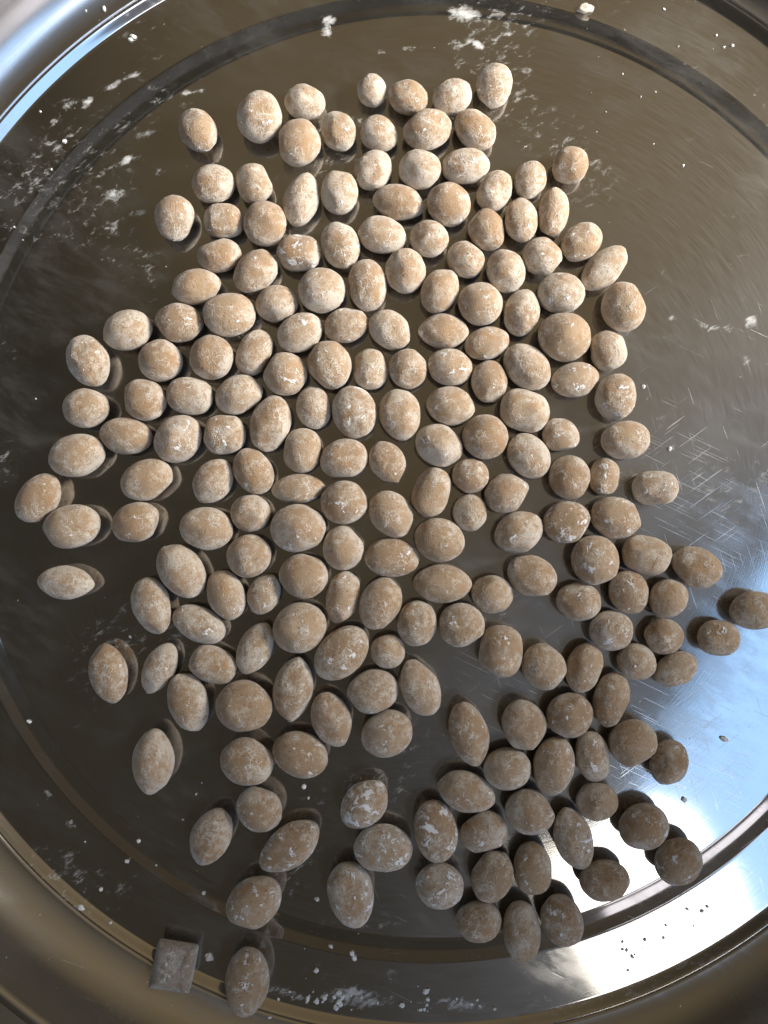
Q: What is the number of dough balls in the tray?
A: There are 200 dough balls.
